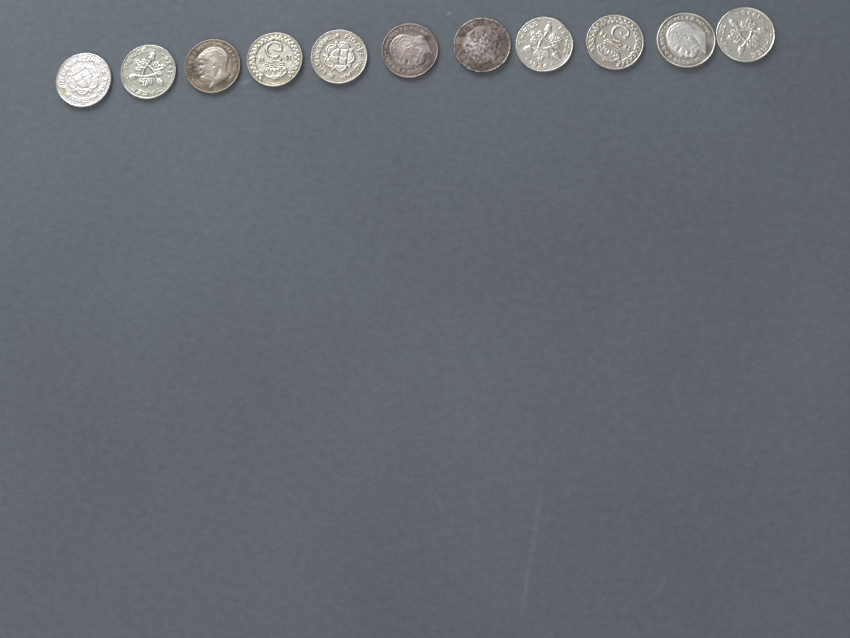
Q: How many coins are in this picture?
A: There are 11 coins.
